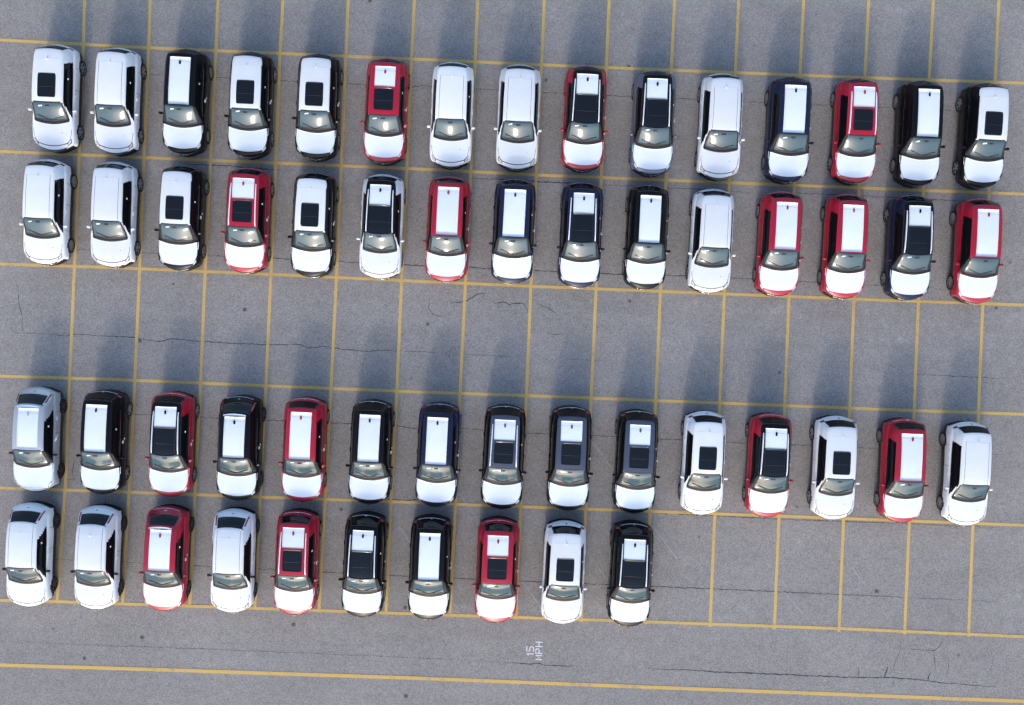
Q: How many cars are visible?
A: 55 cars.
